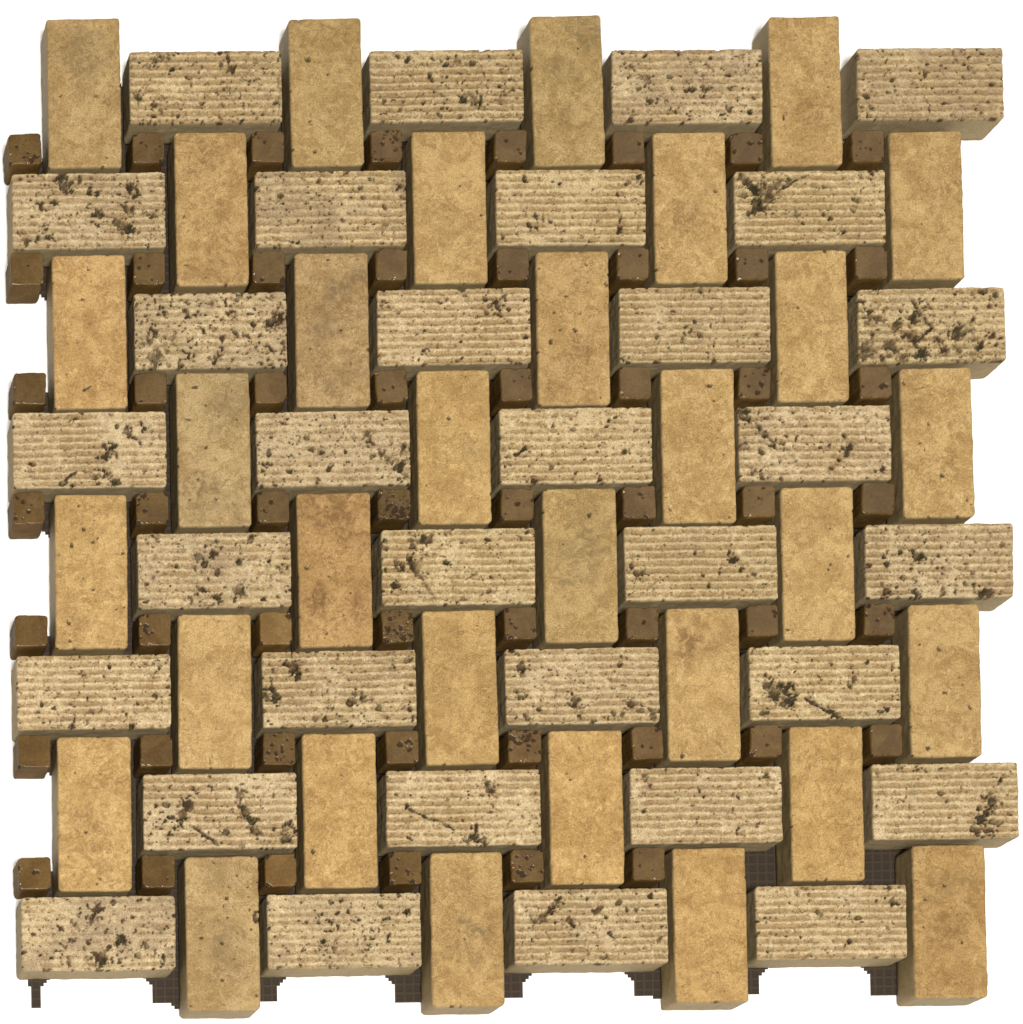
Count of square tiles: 54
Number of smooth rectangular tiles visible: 32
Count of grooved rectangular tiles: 32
